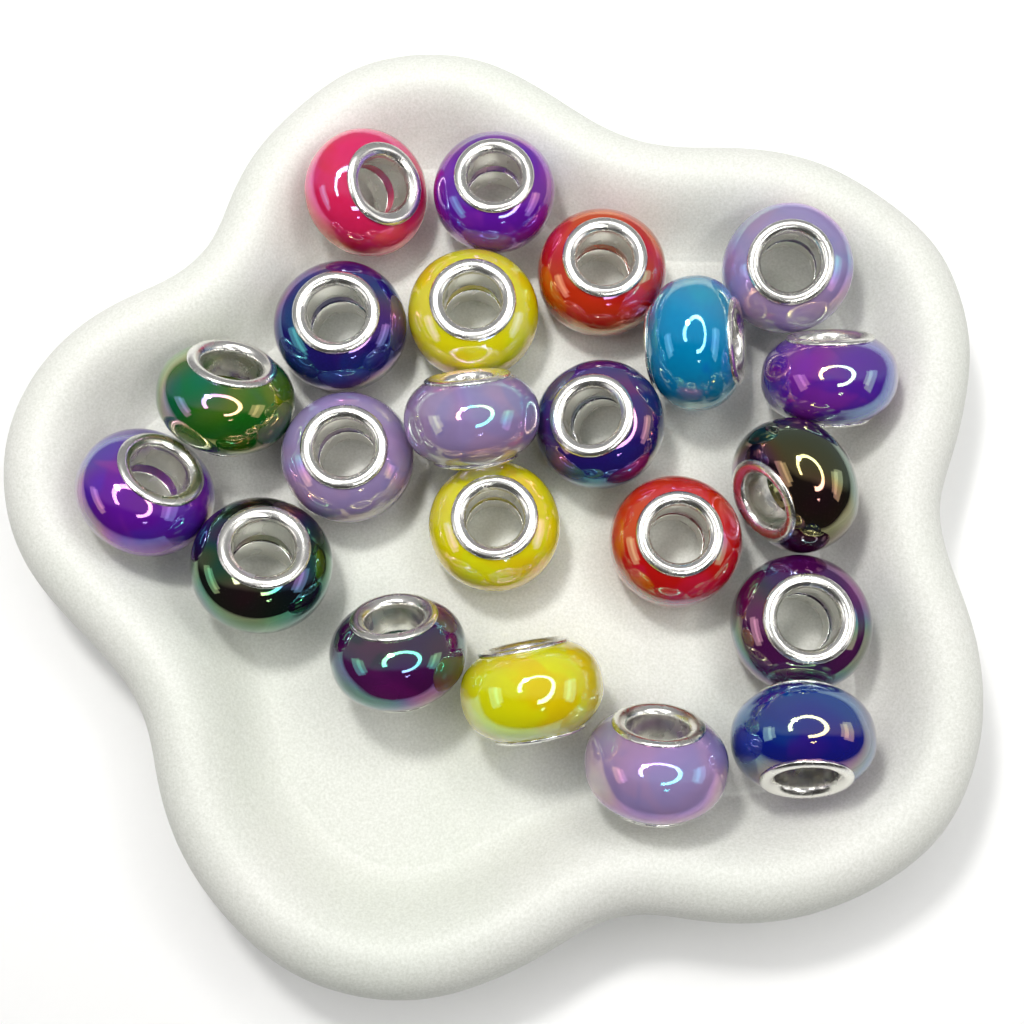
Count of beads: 22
